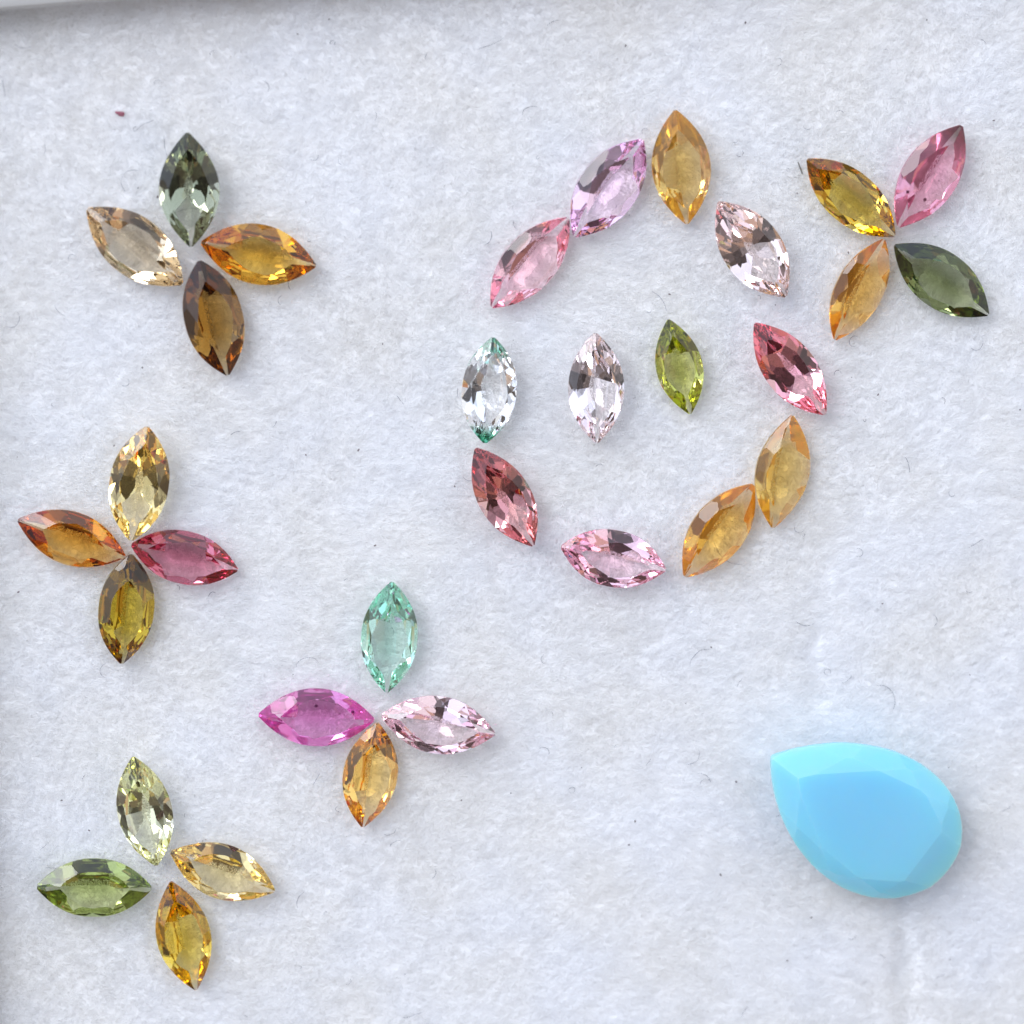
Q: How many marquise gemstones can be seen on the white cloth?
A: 32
